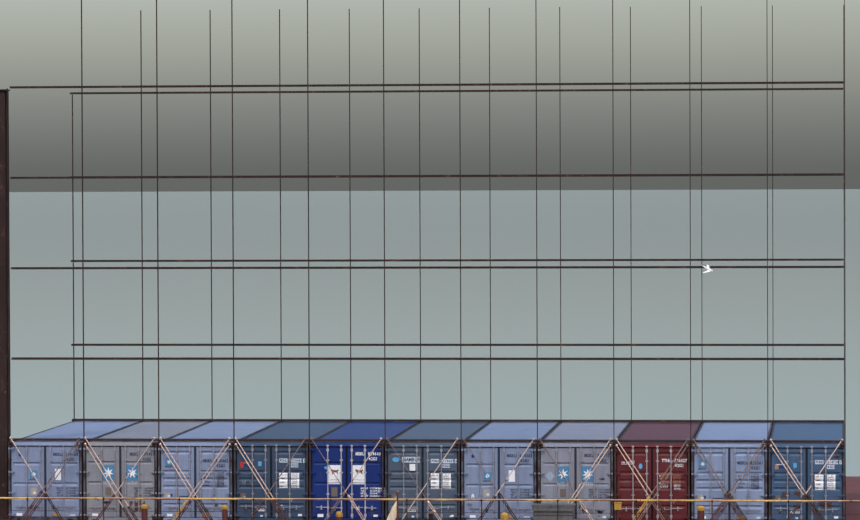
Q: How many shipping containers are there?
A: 11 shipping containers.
